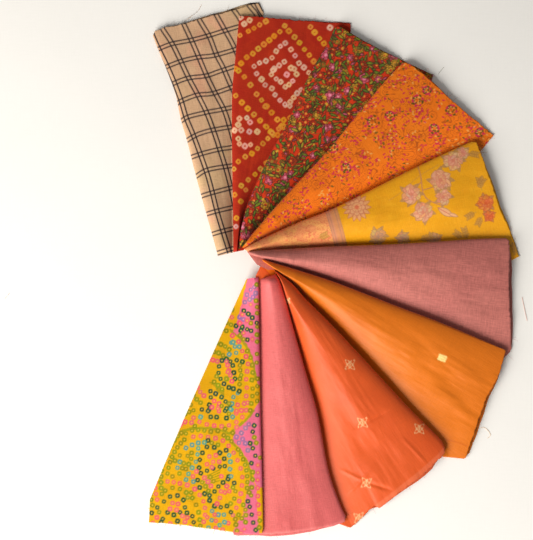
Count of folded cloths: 10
